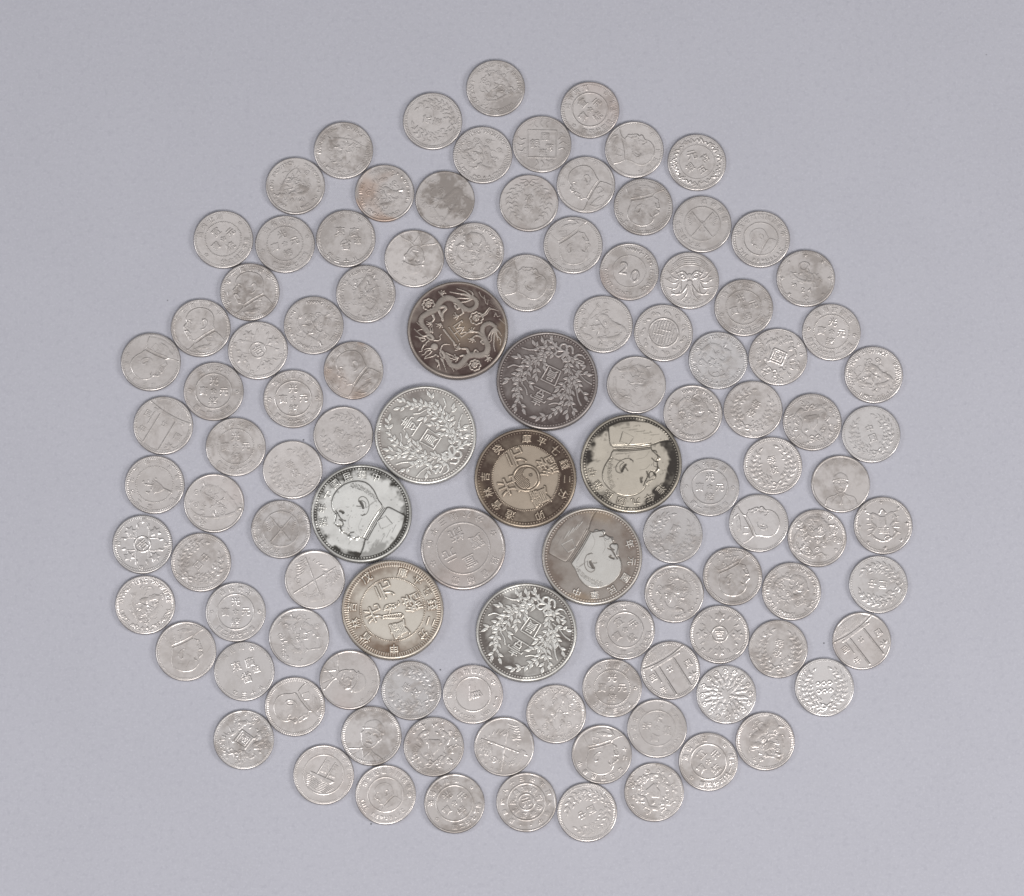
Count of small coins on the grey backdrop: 100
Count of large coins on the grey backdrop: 10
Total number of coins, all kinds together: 110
